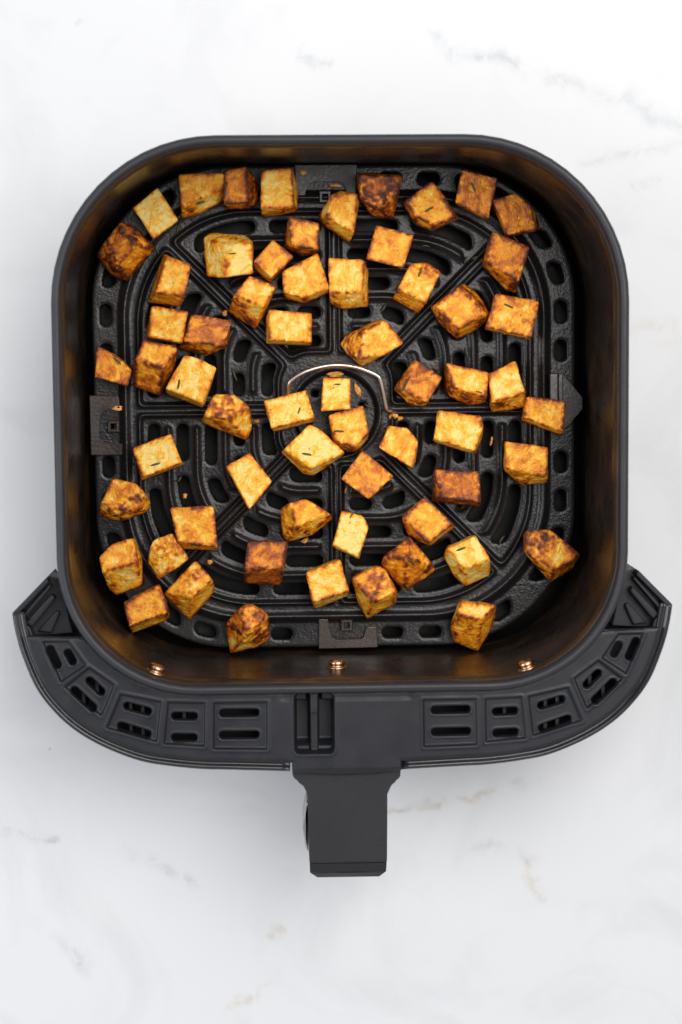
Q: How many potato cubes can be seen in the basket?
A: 62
